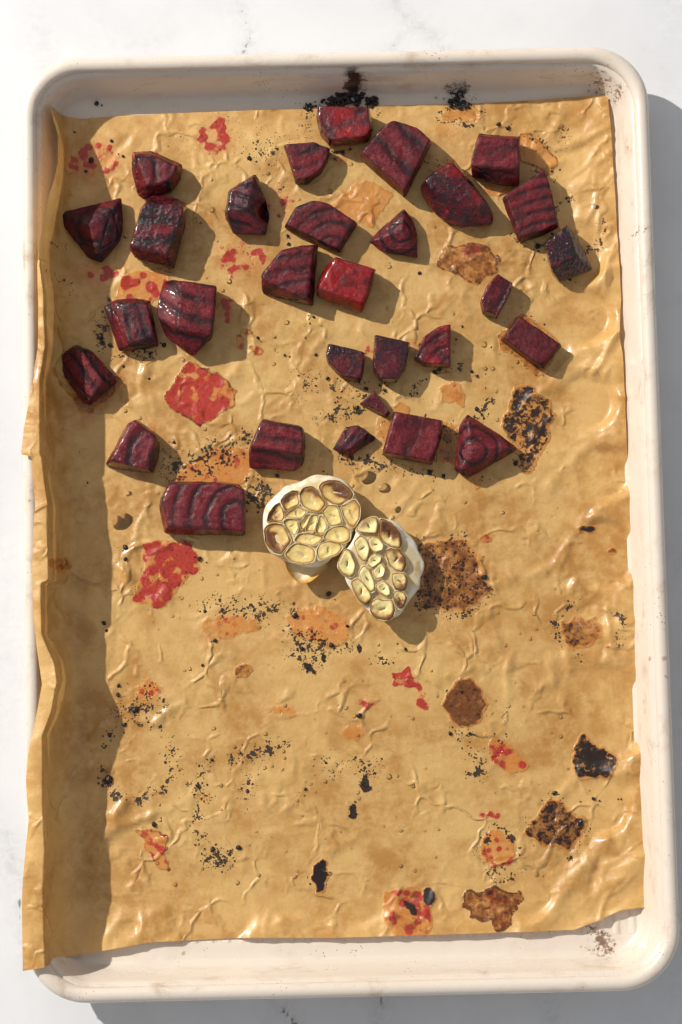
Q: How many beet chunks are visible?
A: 30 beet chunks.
